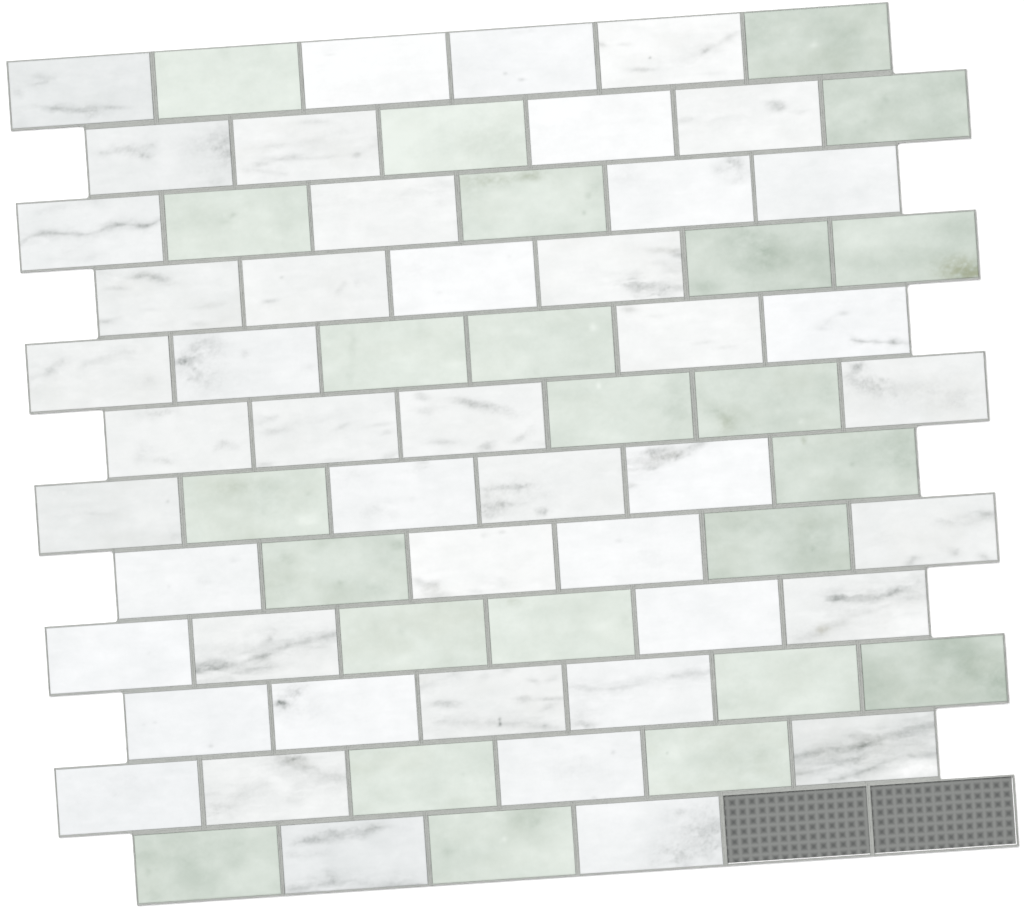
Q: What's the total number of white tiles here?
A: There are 46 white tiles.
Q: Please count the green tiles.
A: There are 24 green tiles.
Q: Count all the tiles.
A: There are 70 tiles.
